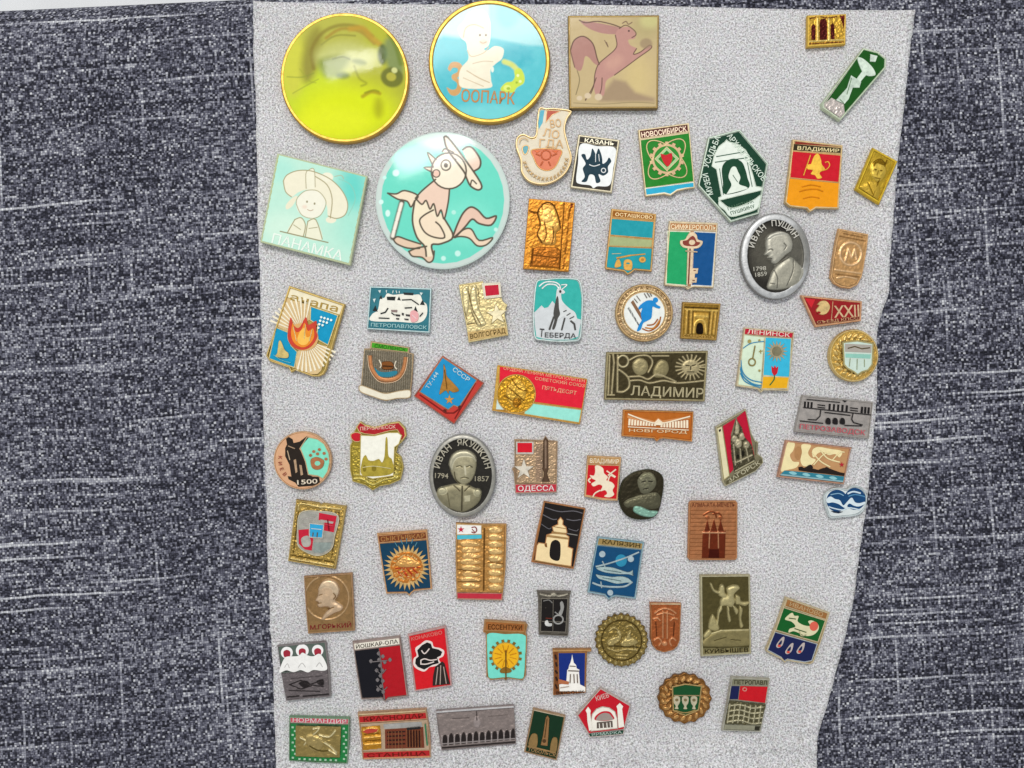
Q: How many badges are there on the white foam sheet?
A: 66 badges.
